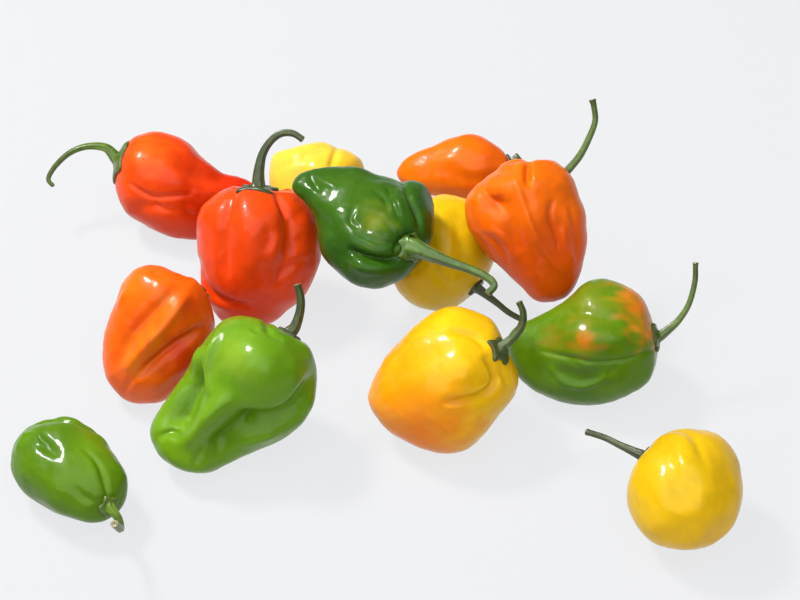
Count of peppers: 13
